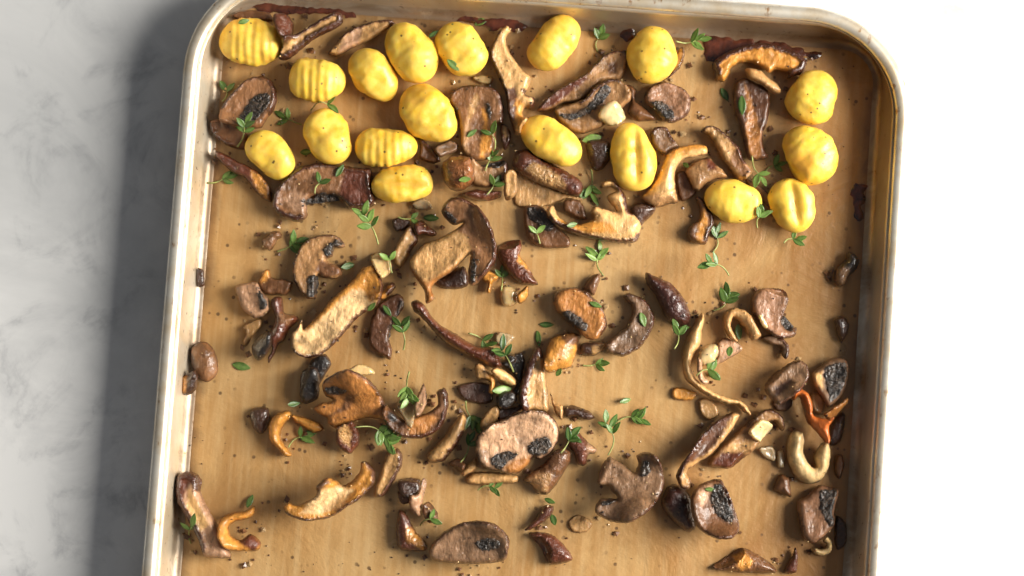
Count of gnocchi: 18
